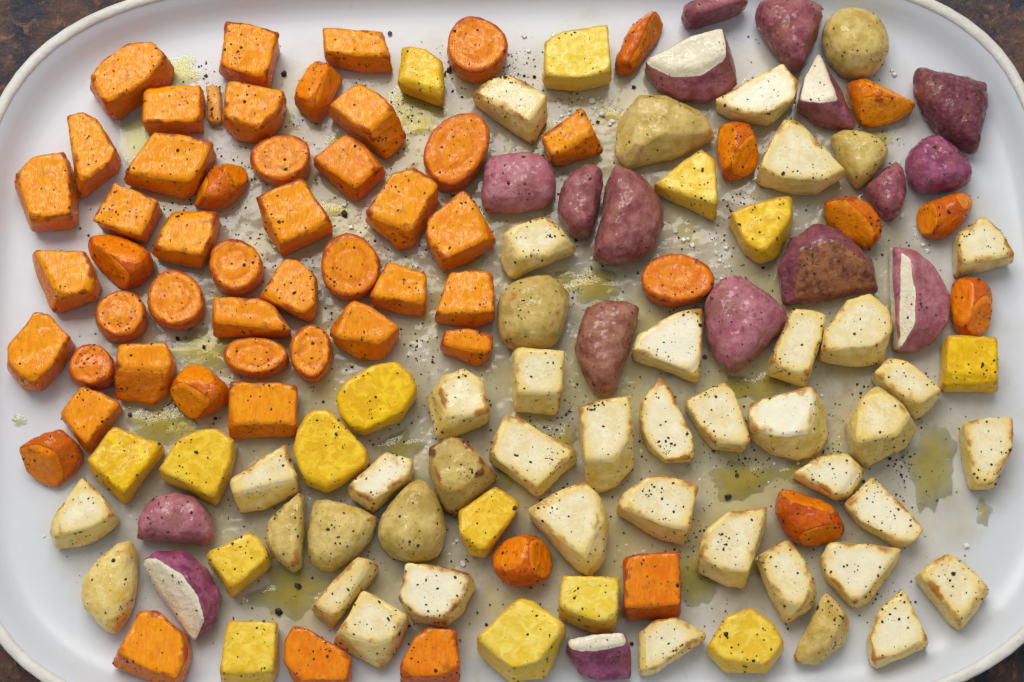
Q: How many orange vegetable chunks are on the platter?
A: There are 56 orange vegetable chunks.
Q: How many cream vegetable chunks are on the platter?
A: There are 44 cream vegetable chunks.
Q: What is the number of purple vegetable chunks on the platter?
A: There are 17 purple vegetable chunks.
